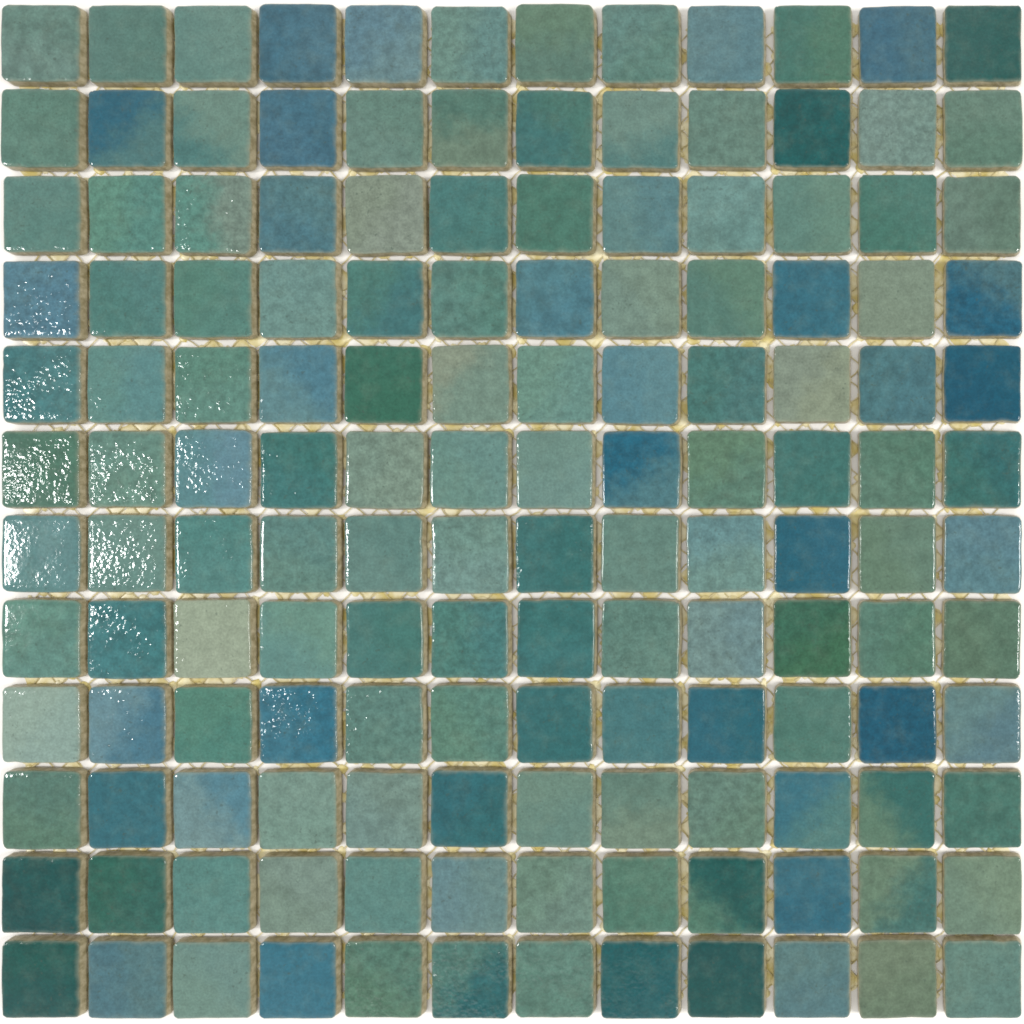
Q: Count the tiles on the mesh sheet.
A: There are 144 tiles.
